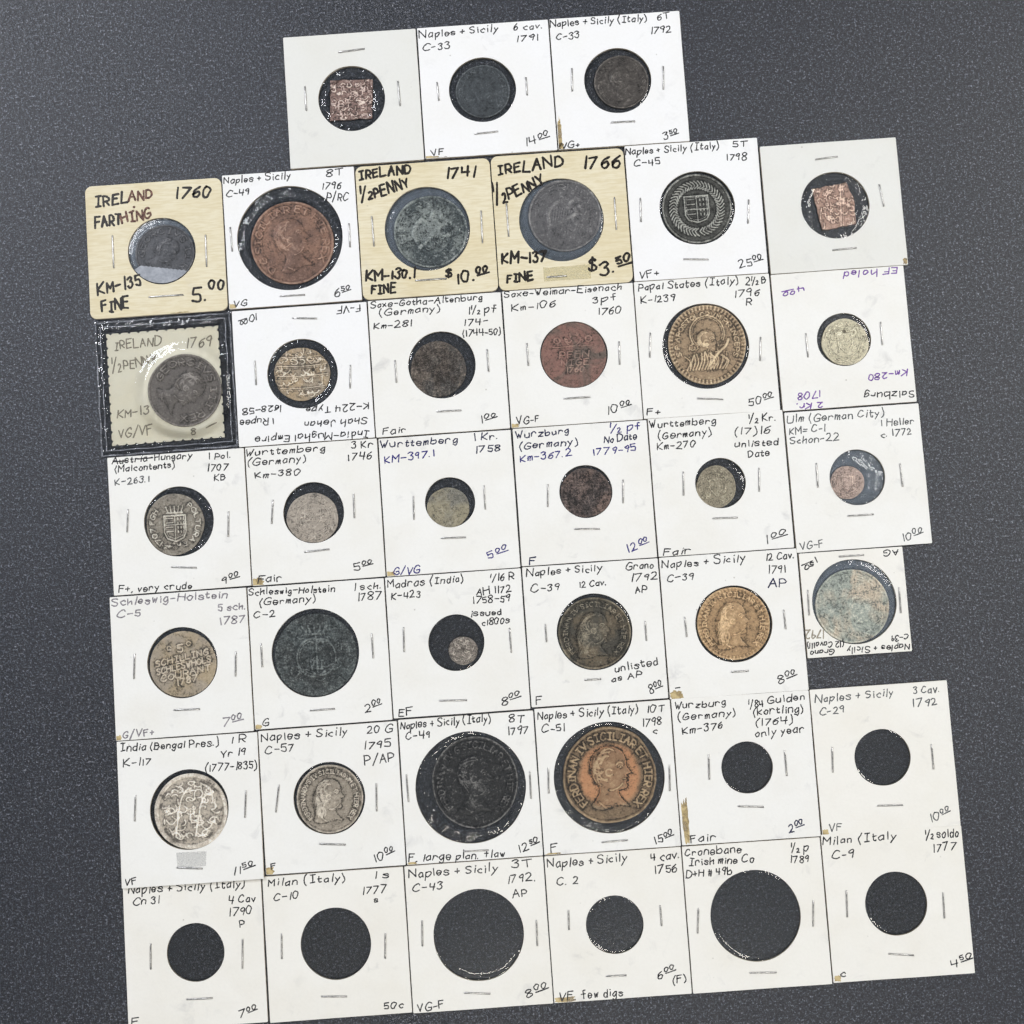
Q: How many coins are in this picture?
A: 31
